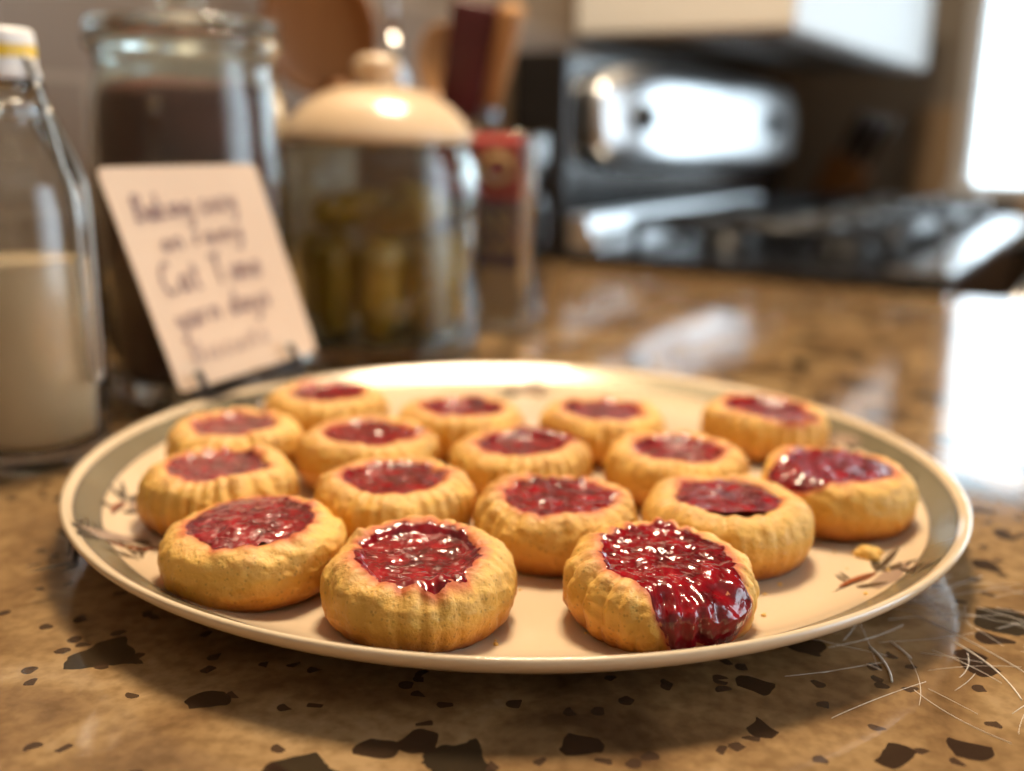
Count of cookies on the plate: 16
